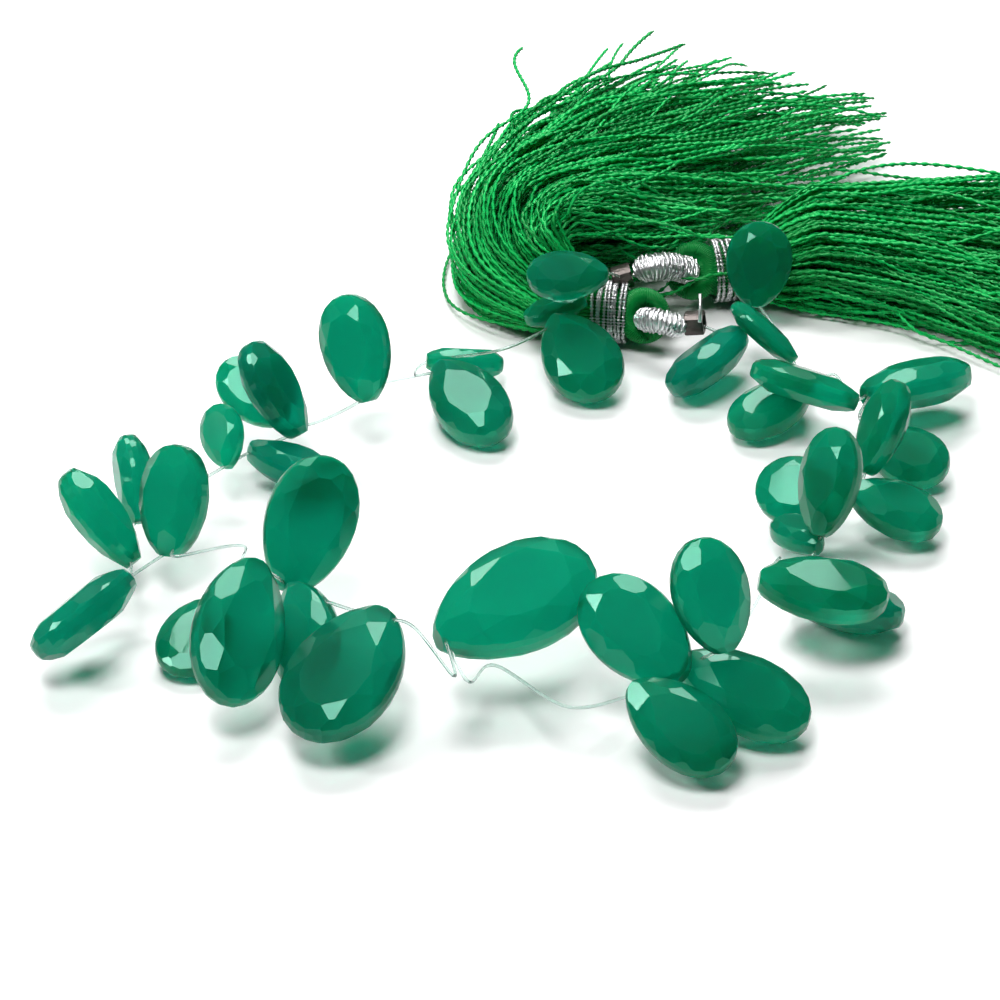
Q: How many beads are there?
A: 38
